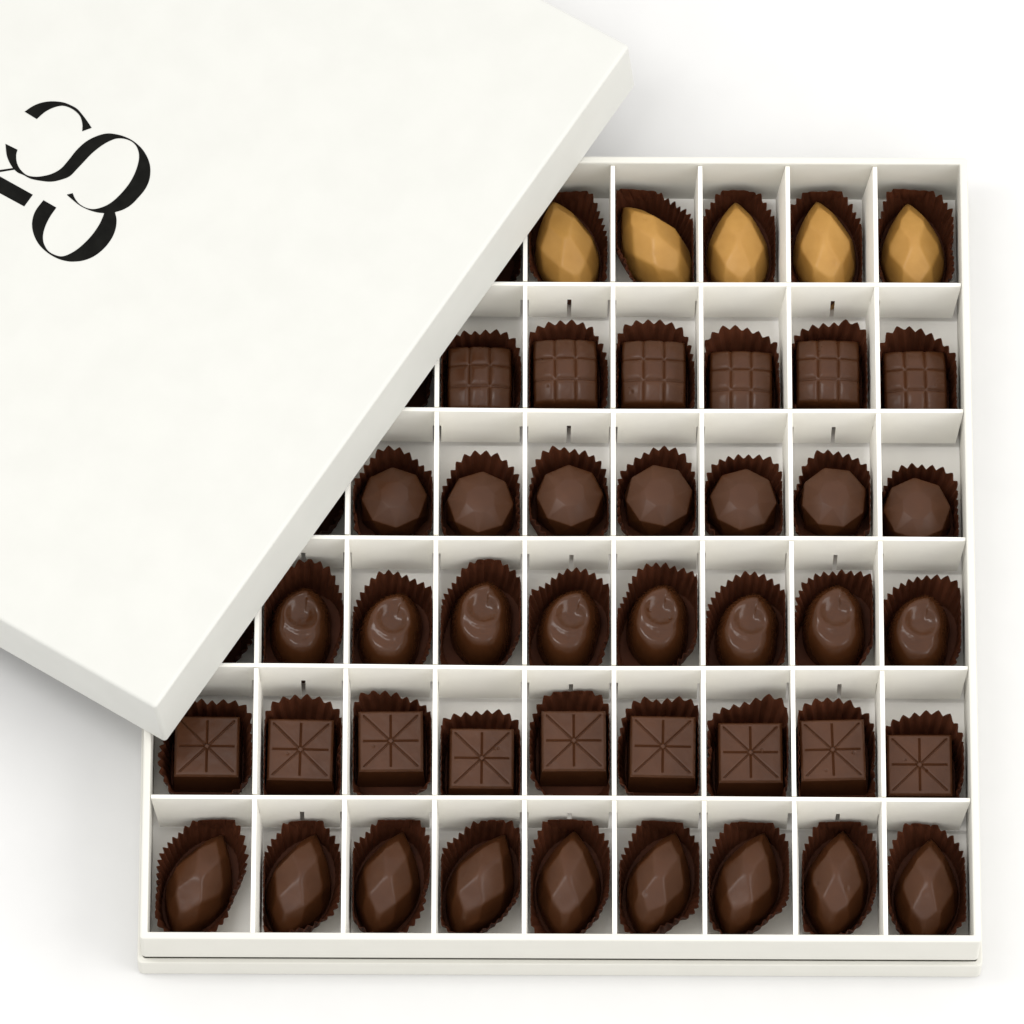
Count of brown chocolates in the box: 39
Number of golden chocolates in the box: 5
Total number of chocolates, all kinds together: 44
